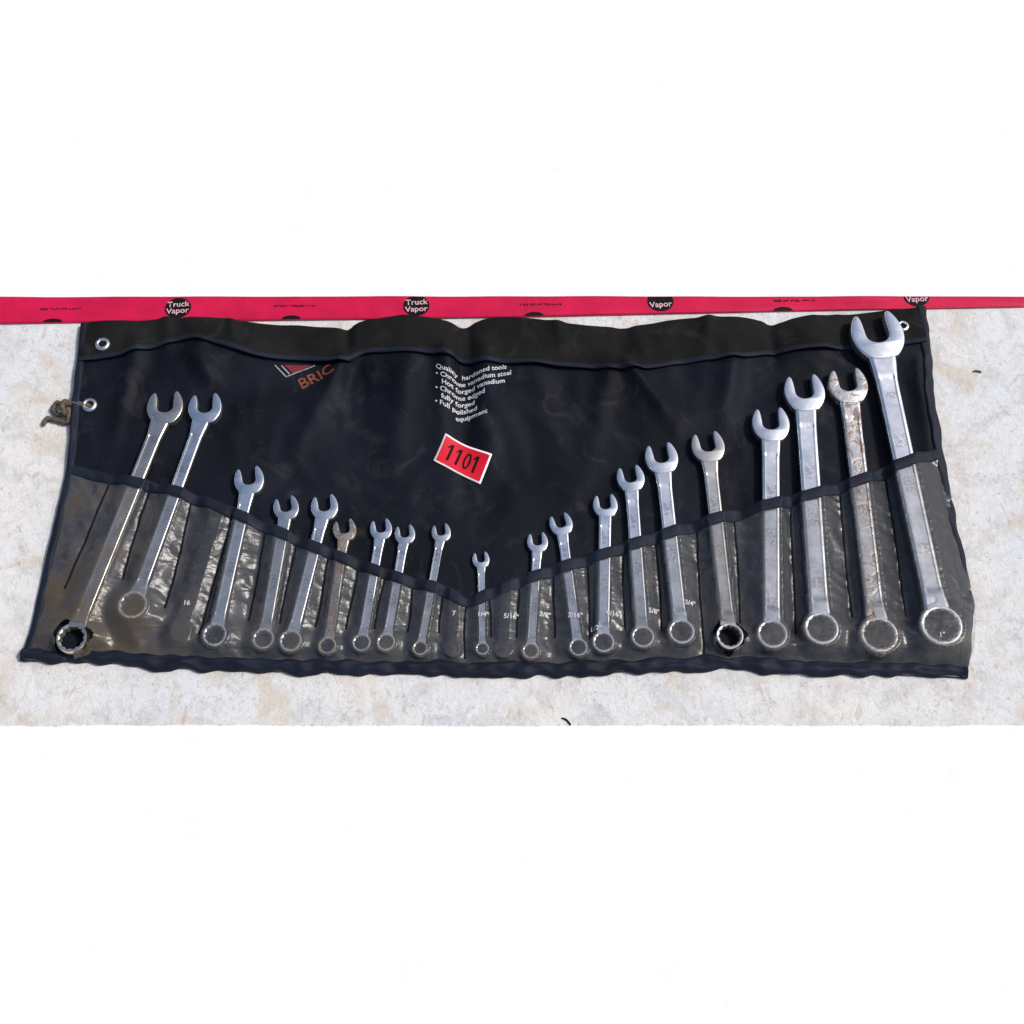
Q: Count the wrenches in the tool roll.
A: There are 20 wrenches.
